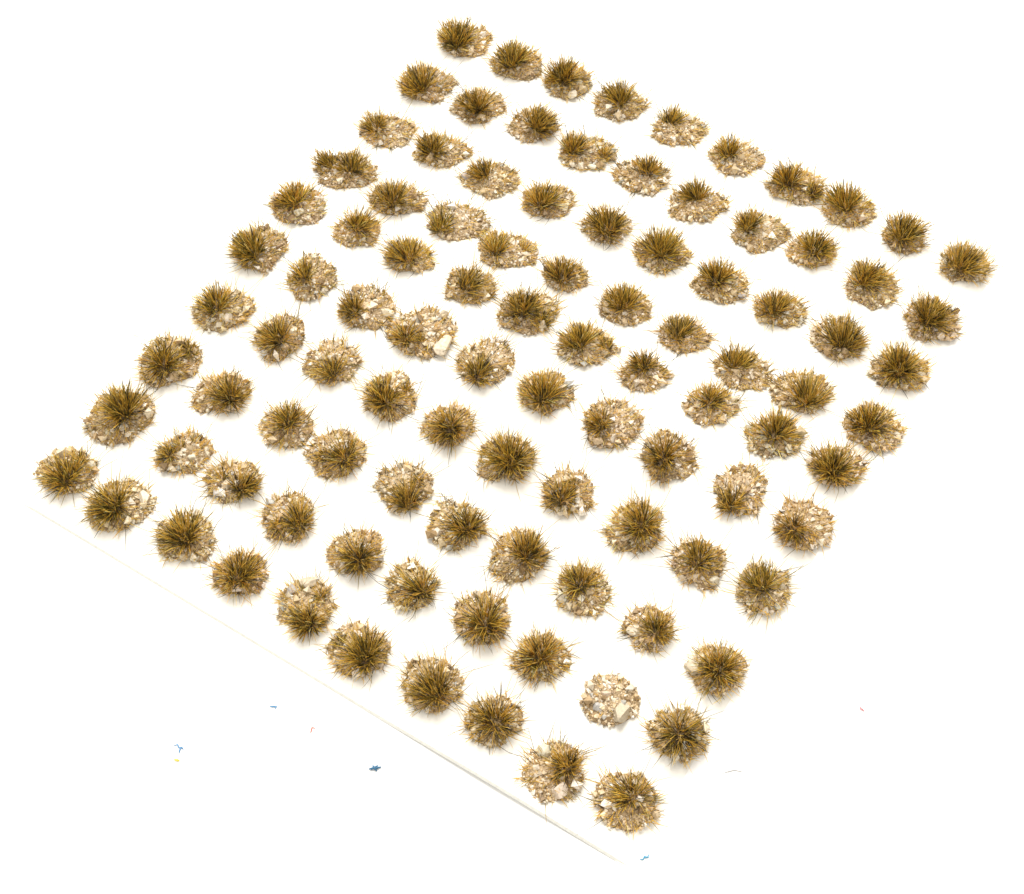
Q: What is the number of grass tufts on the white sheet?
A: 99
